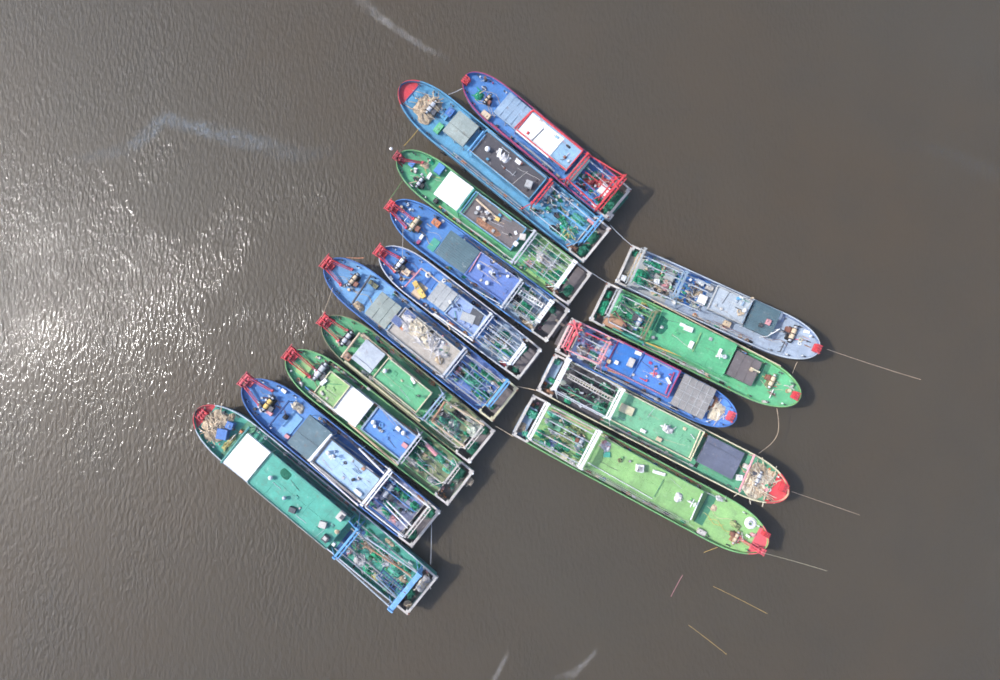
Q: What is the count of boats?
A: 15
